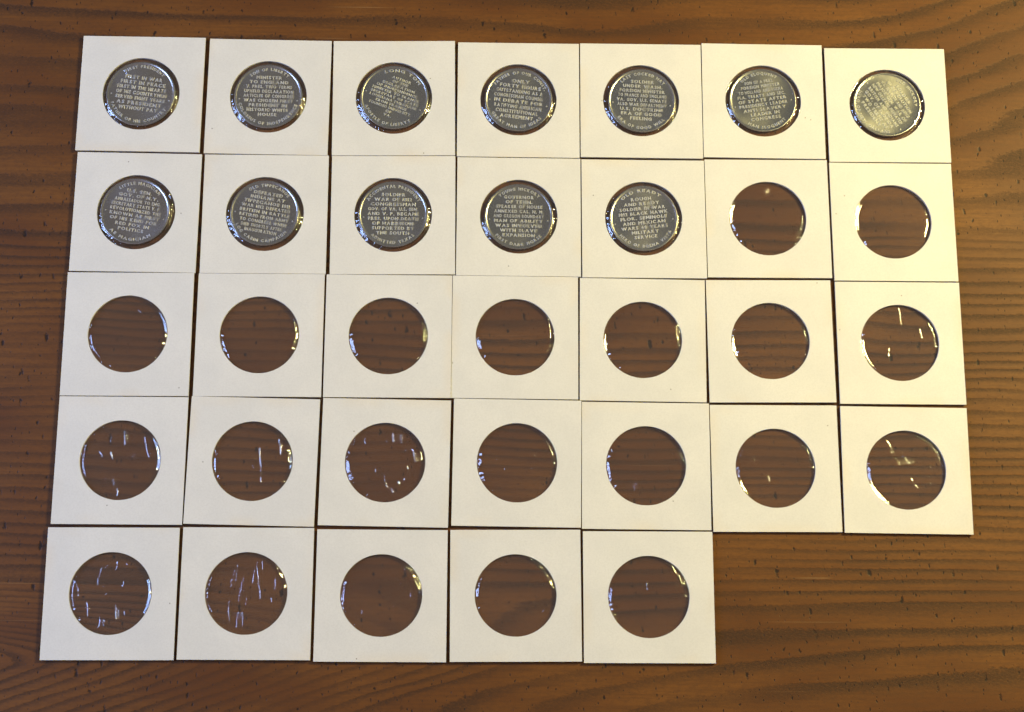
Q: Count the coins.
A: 12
